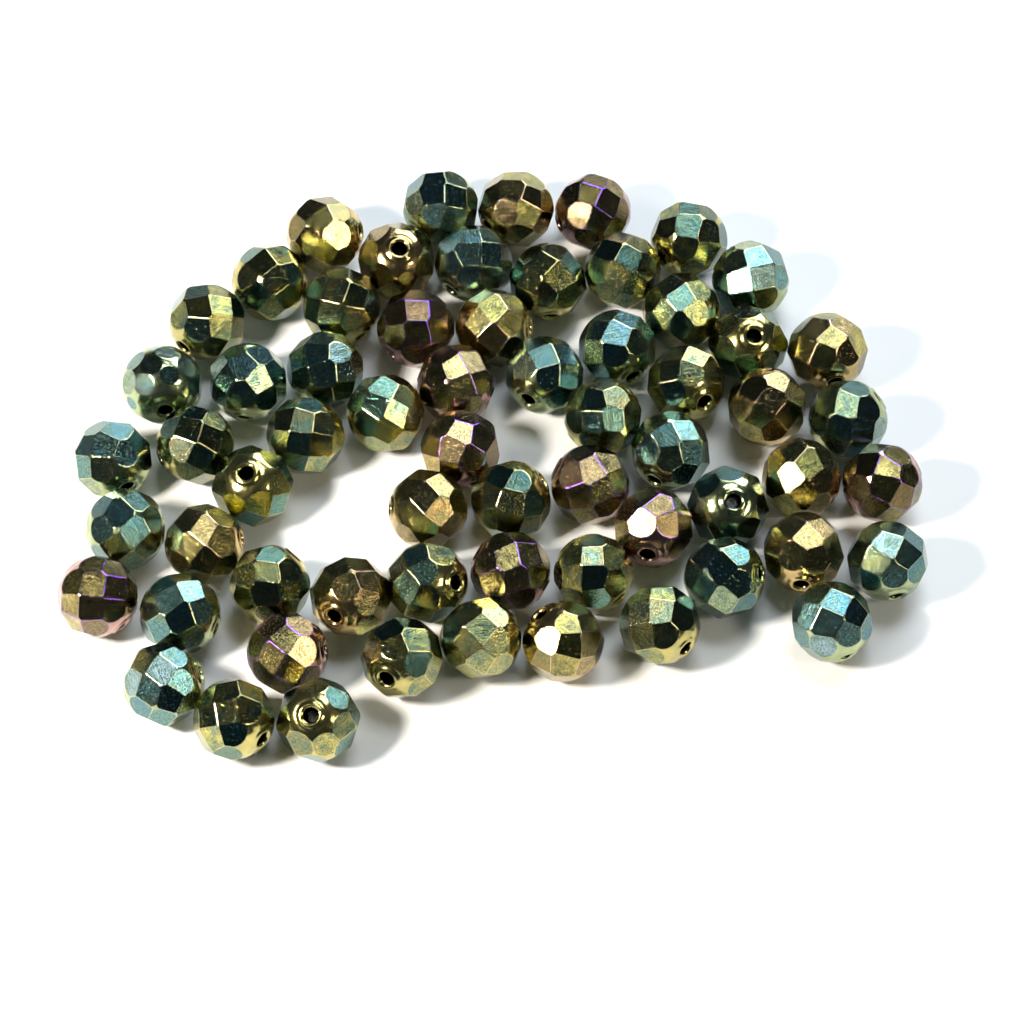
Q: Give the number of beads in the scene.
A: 63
